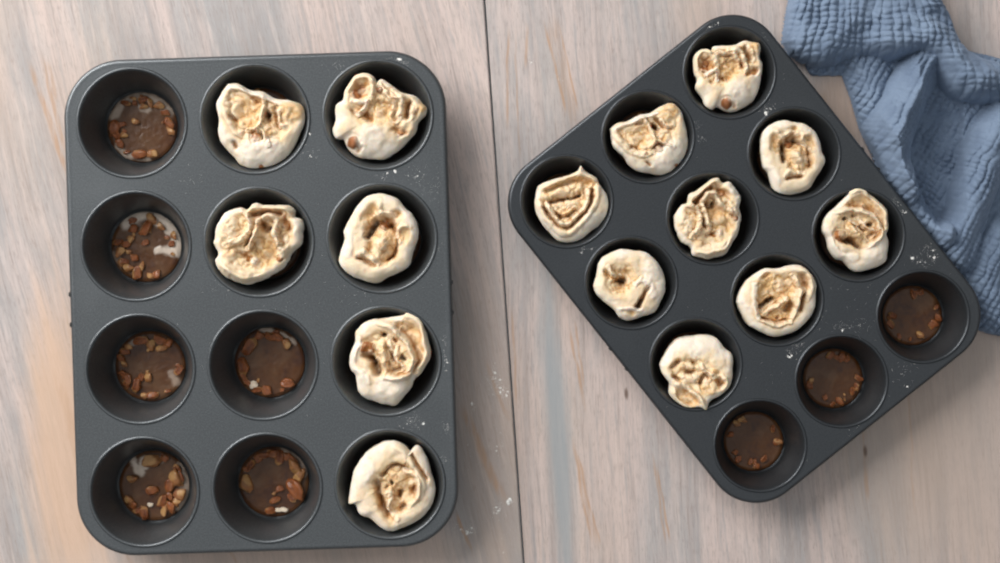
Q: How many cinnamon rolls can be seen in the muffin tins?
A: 15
